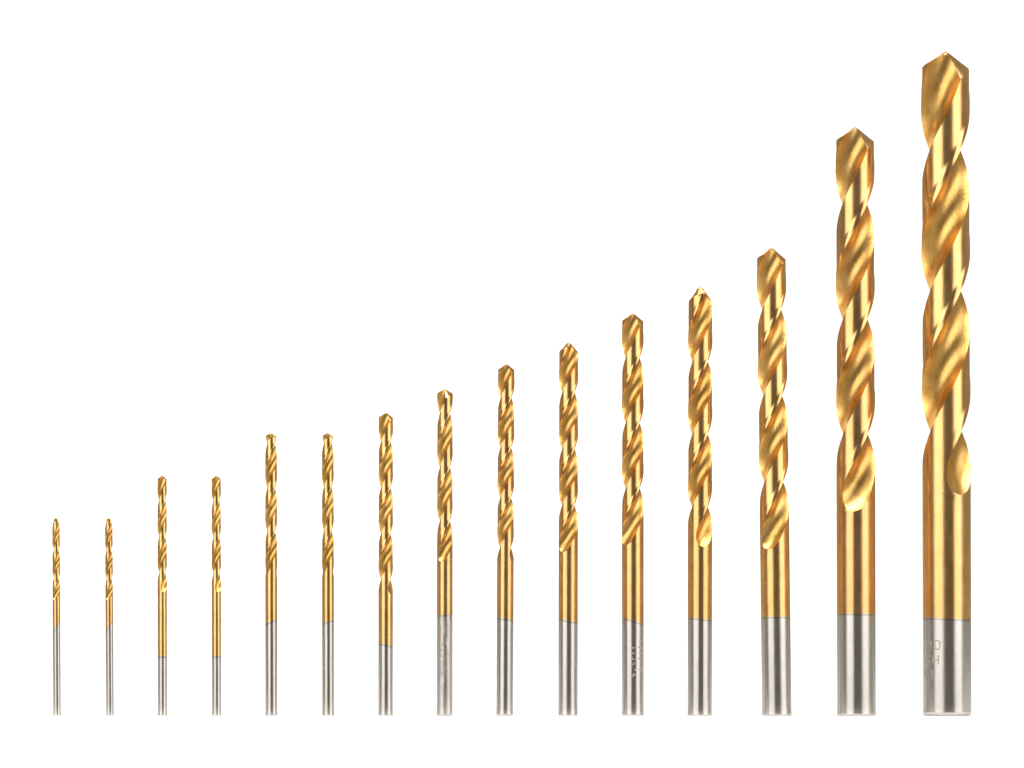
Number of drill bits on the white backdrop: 15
